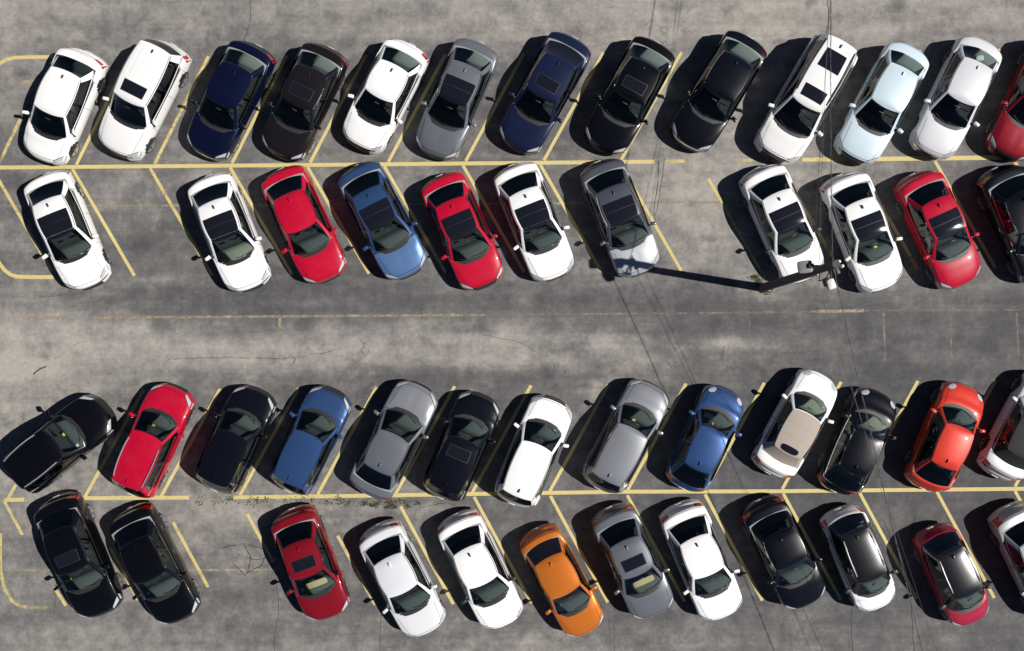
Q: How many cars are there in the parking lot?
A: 49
